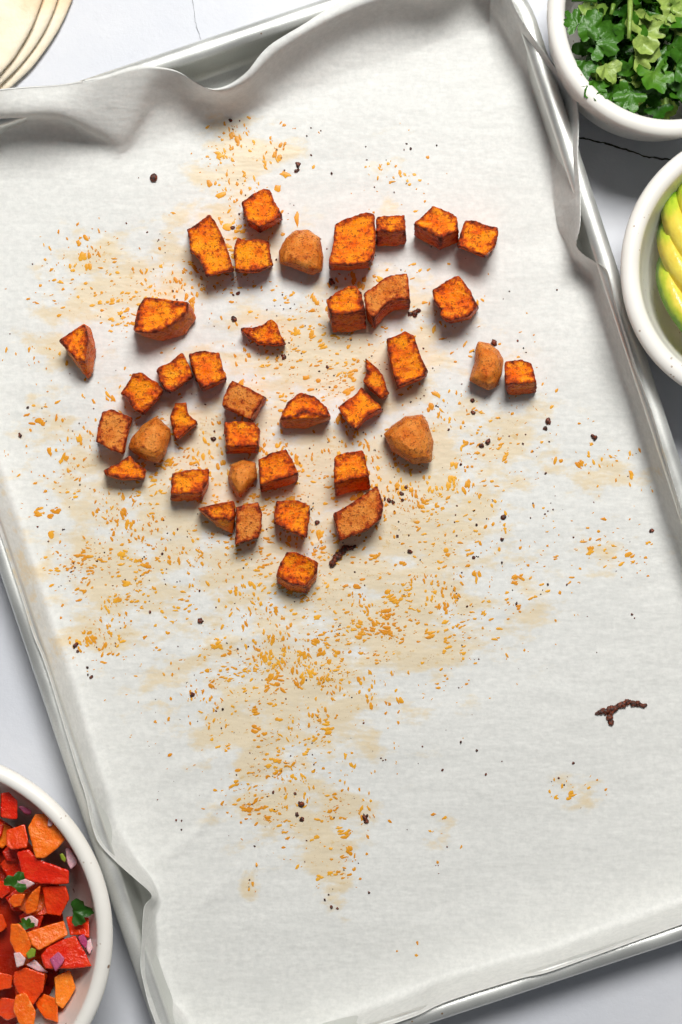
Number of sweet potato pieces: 39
